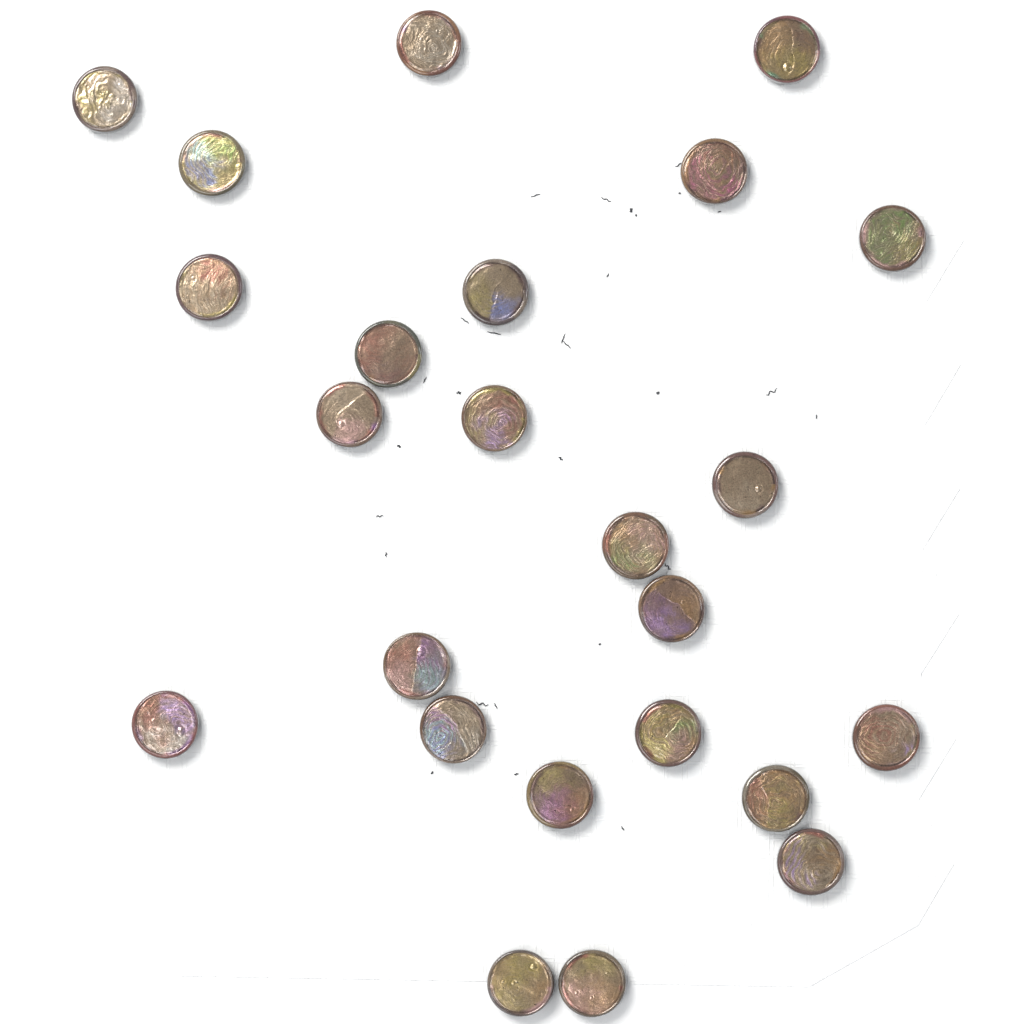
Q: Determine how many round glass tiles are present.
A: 24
